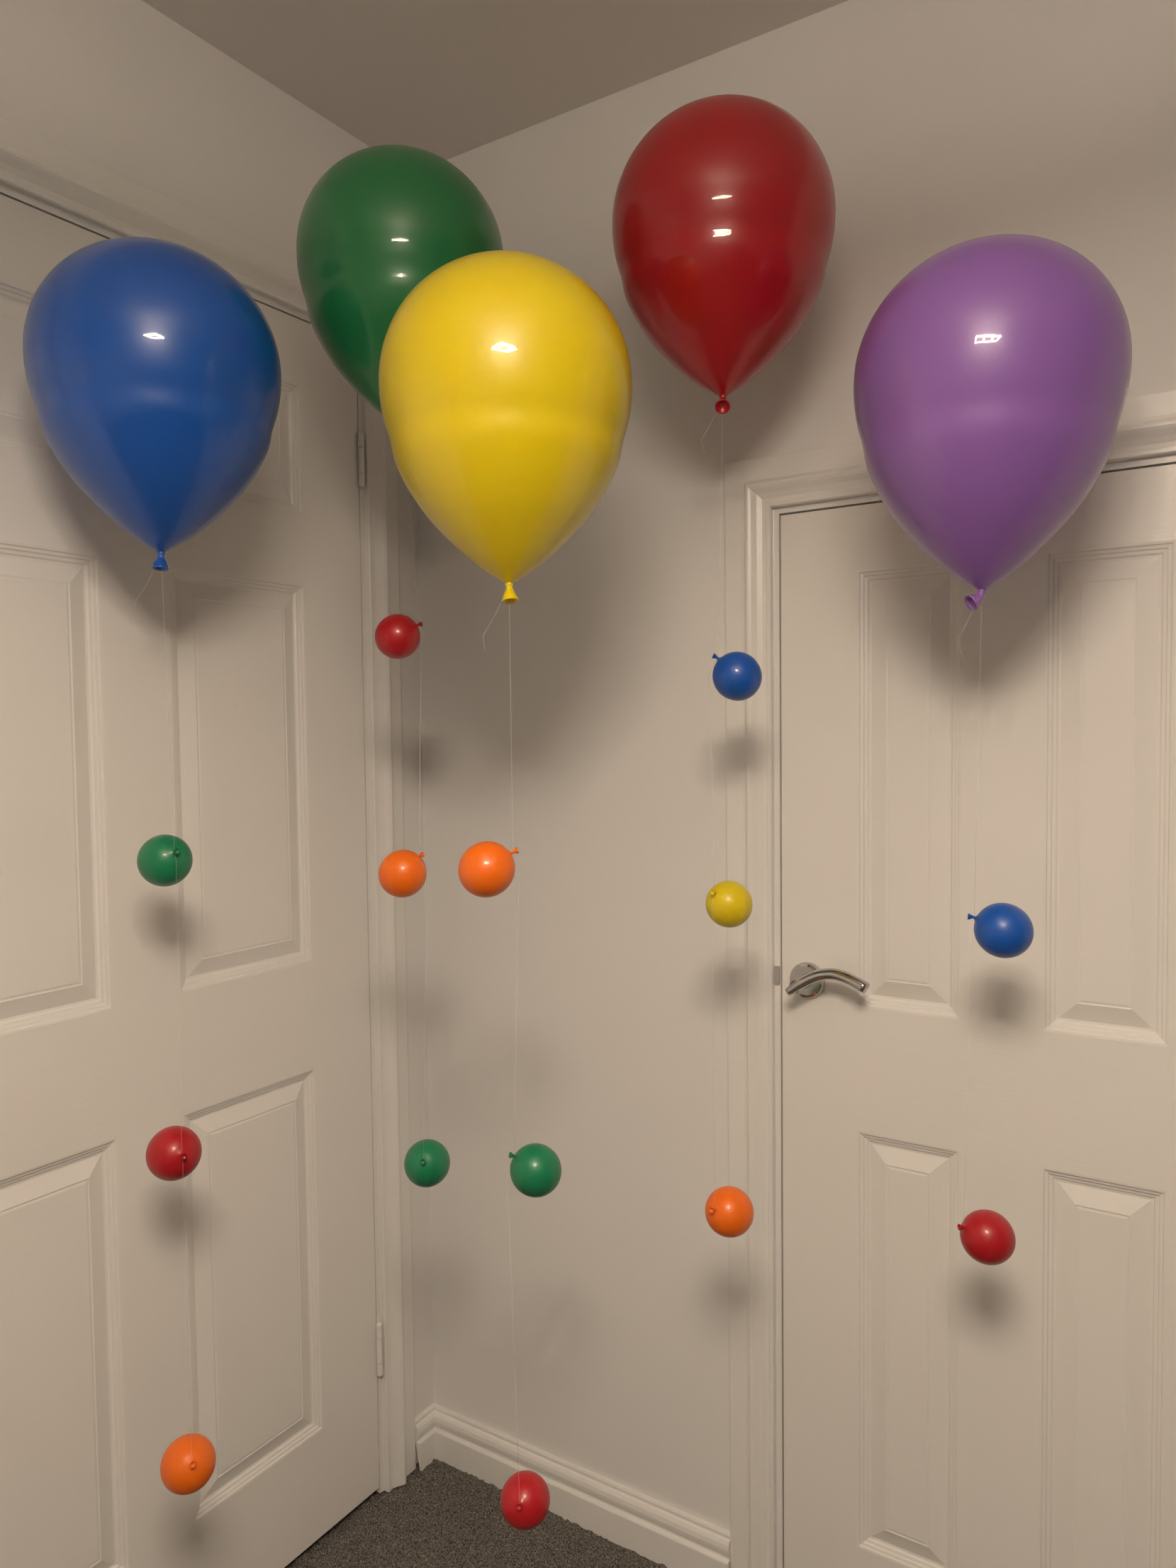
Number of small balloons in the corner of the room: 14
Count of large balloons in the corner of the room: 5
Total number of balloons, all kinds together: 19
